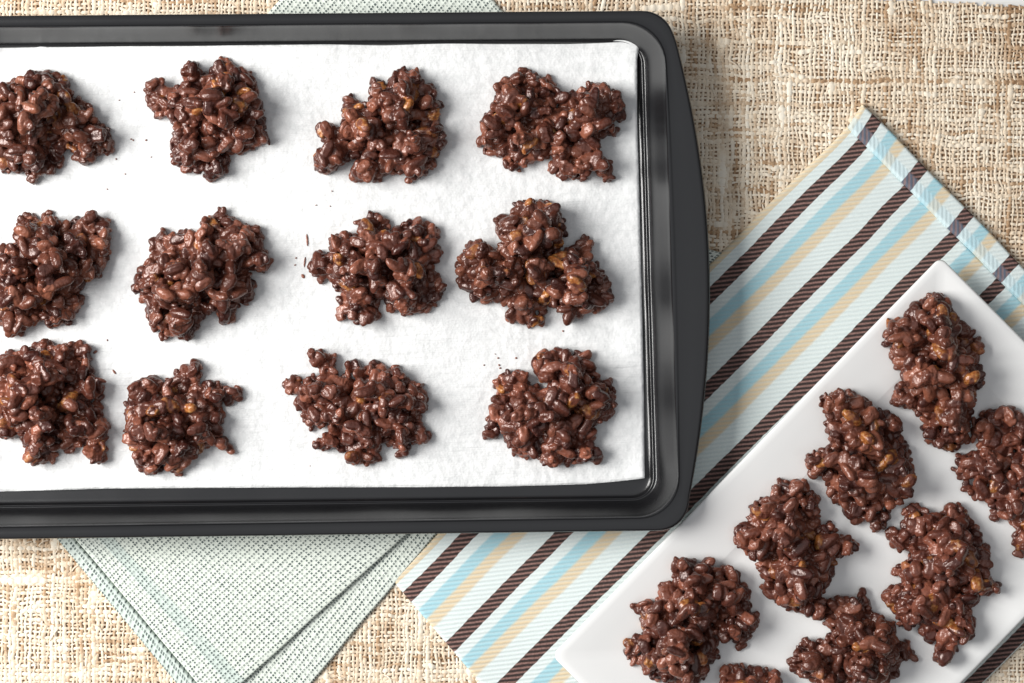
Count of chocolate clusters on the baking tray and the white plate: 20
